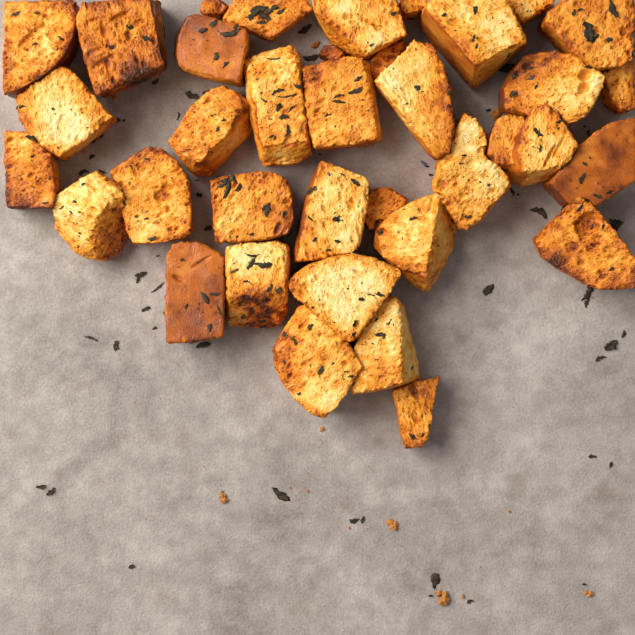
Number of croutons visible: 35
